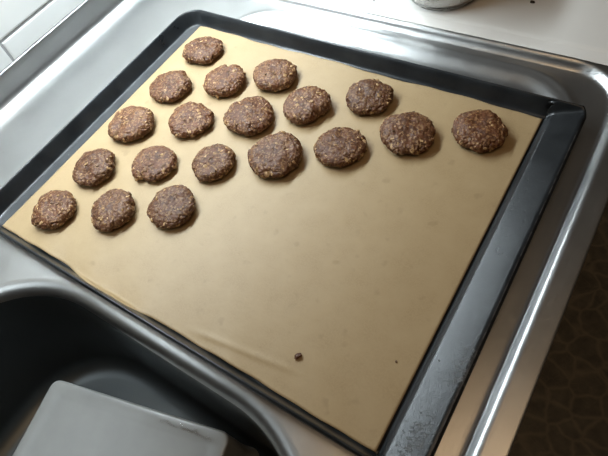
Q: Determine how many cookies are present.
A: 19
